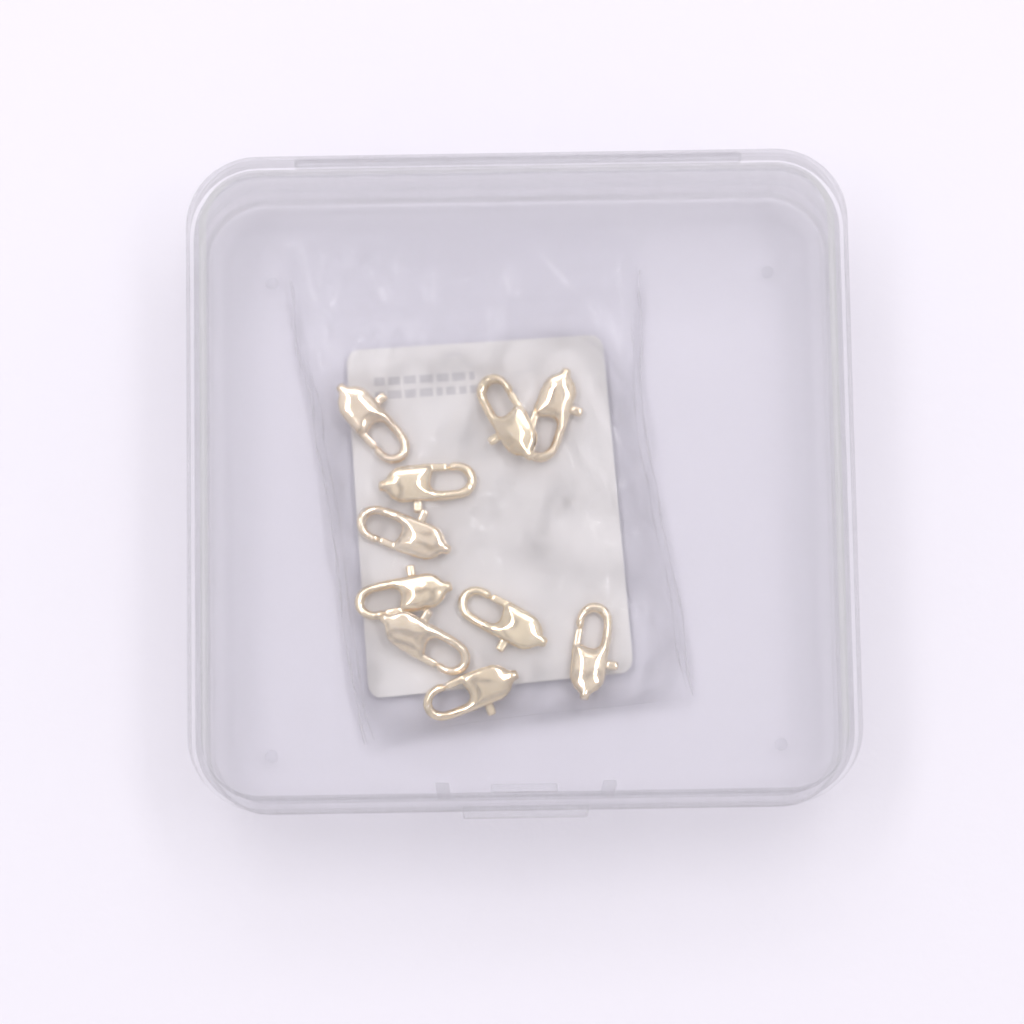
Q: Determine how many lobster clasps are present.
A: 10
